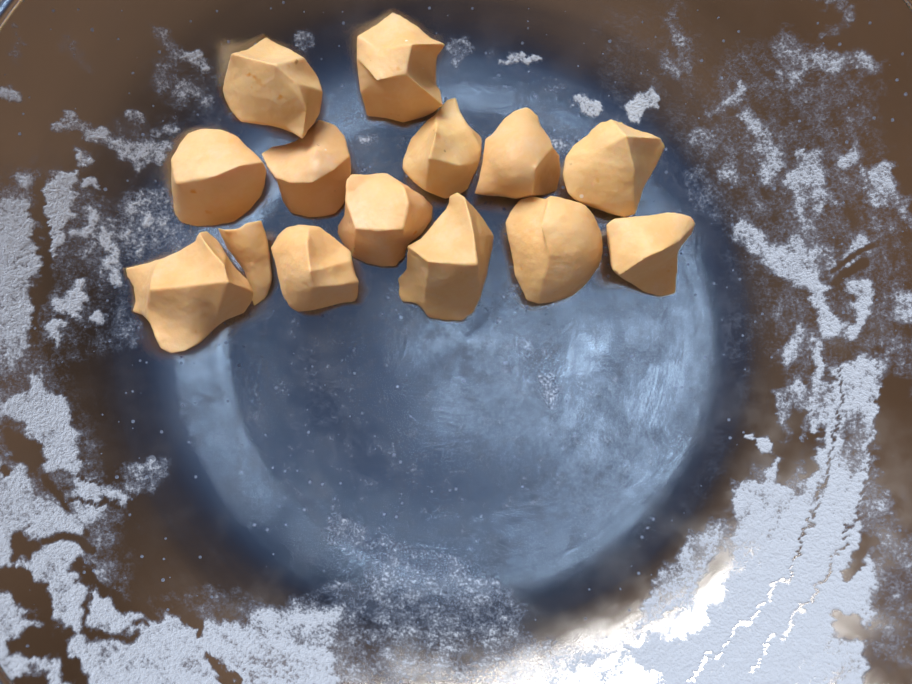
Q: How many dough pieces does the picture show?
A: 14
